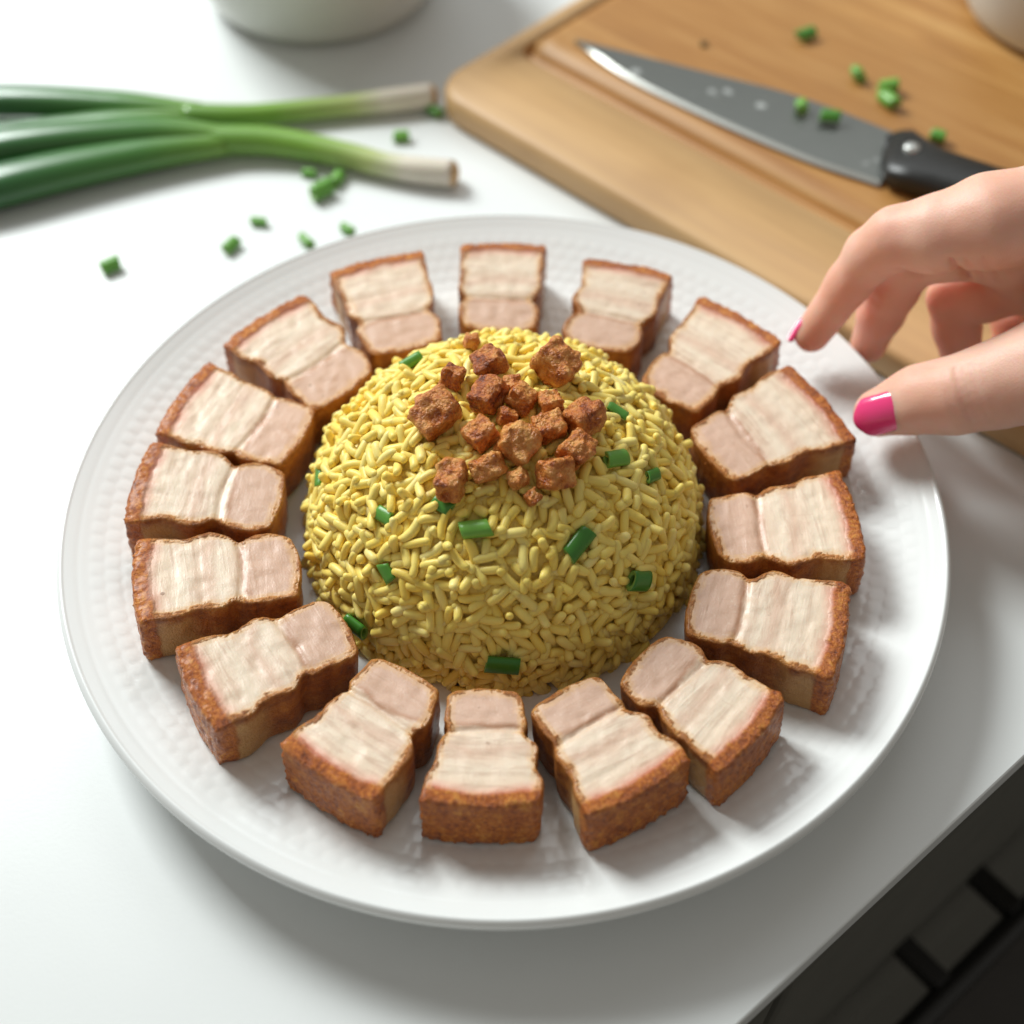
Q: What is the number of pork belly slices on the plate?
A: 16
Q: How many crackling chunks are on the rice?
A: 20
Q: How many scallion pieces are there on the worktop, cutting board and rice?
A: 30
